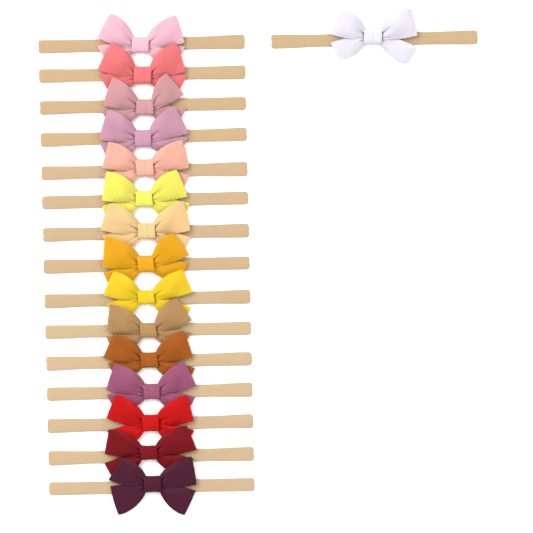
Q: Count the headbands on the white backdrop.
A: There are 16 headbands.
